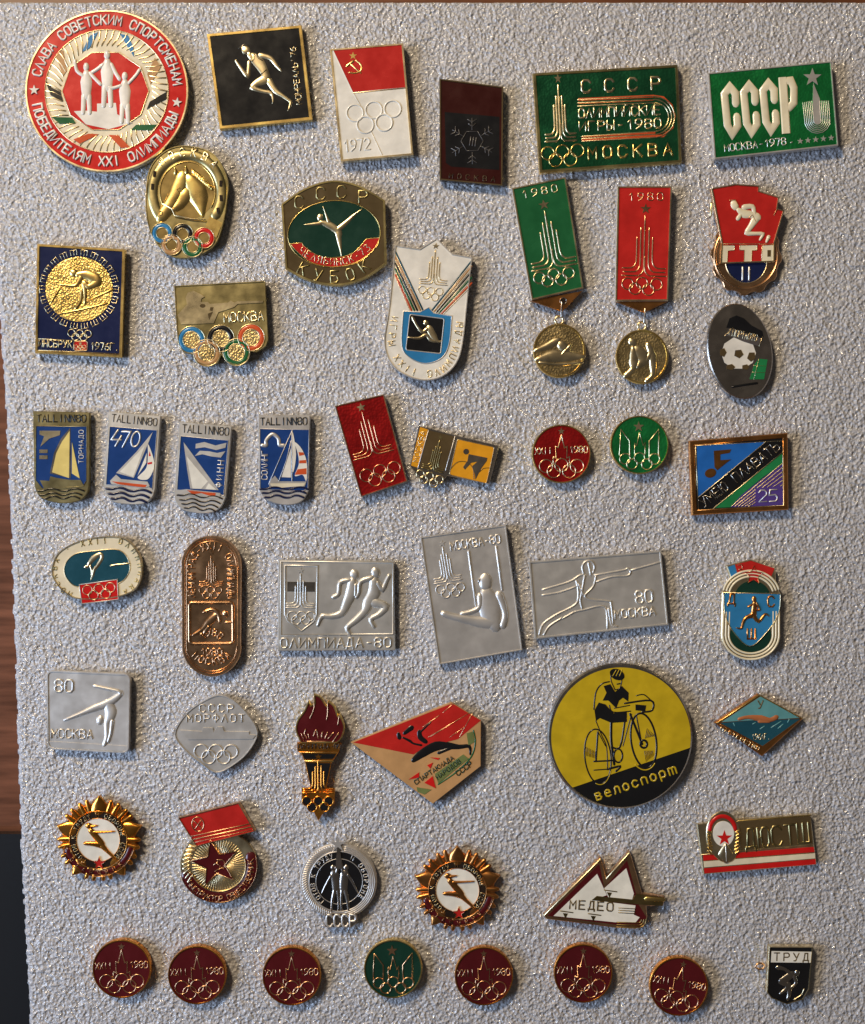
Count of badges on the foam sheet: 50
